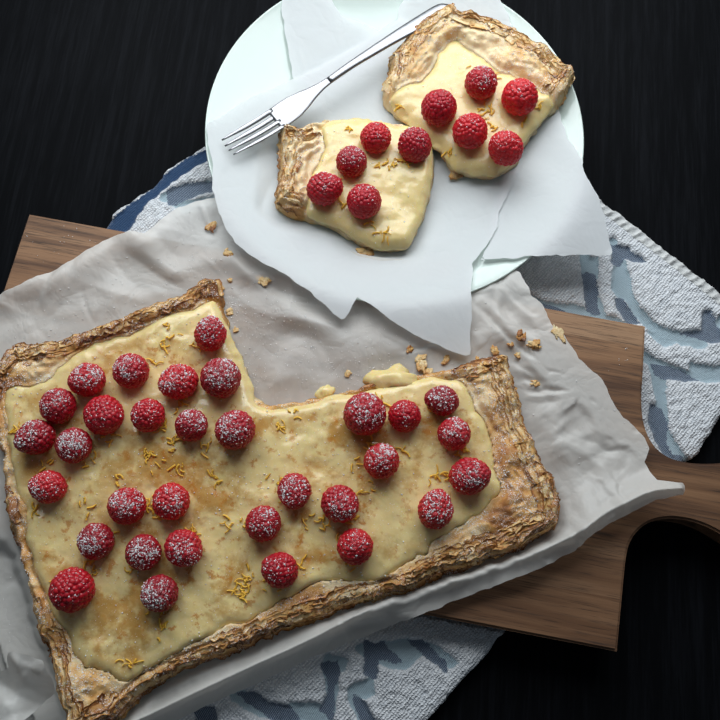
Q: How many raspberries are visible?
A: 42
